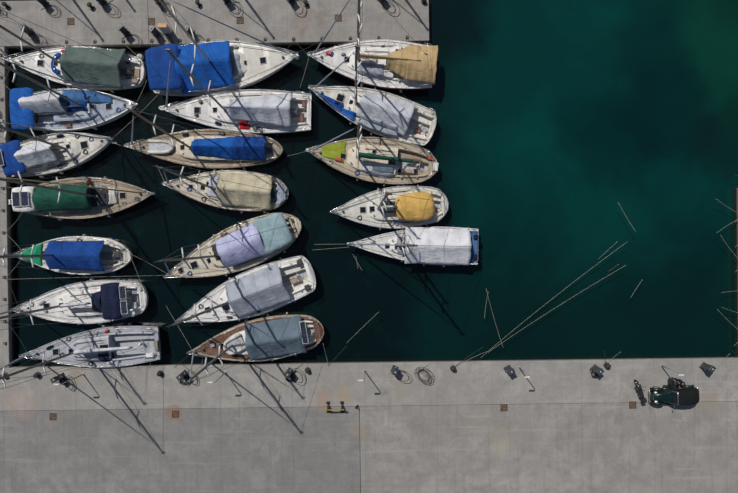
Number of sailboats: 19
